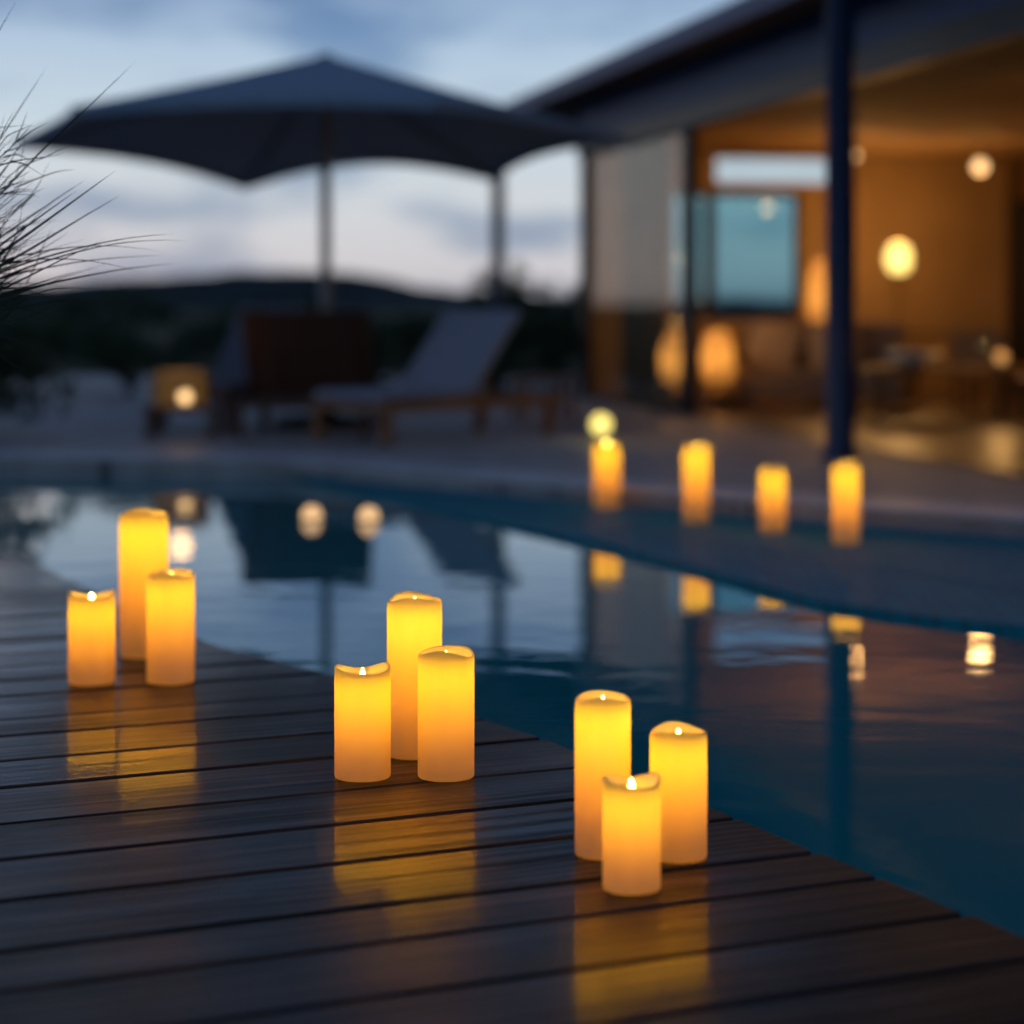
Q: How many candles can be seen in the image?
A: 13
